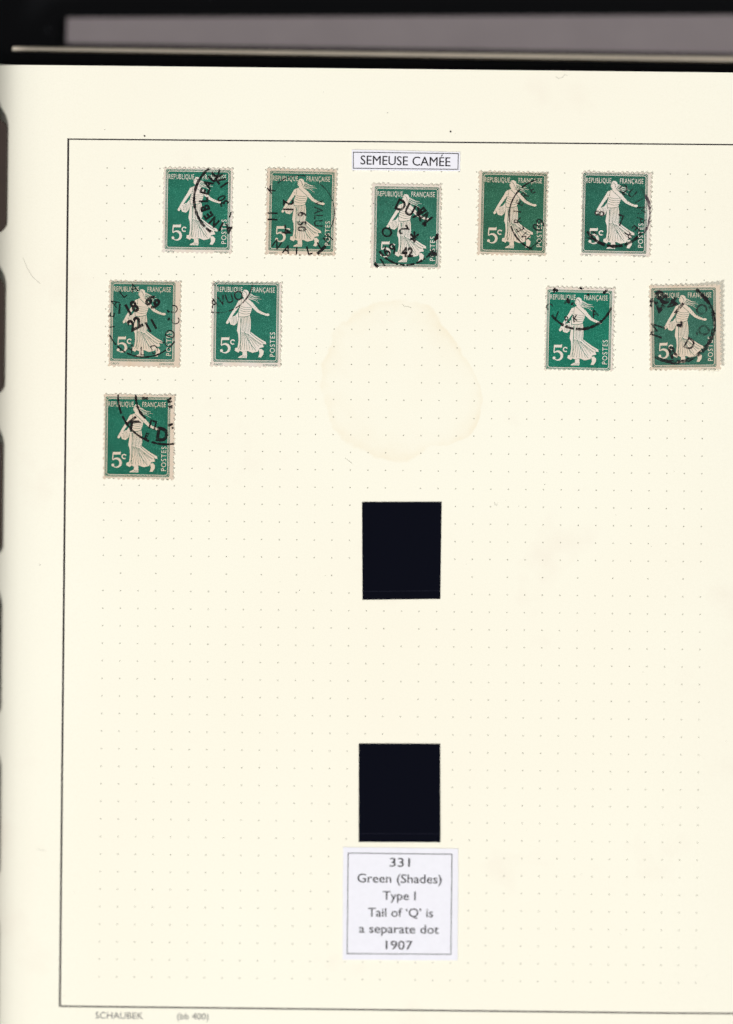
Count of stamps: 10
